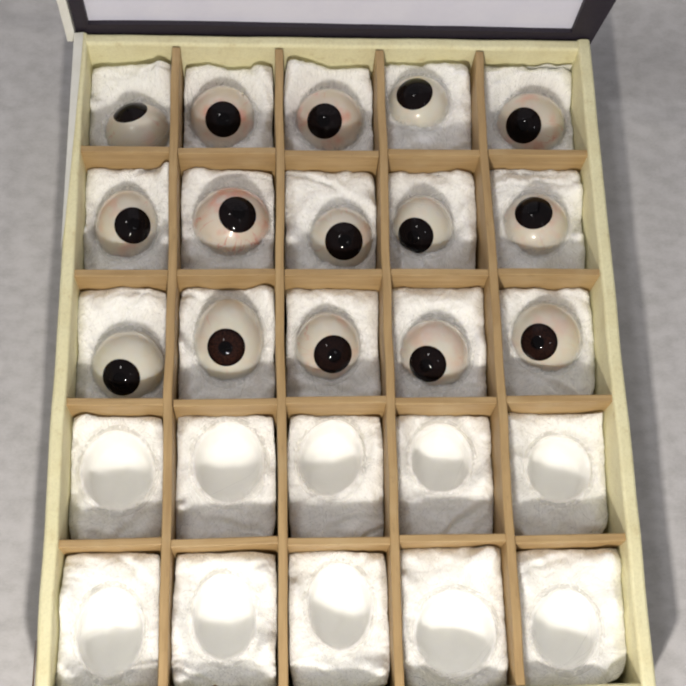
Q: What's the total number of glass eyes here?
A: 15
